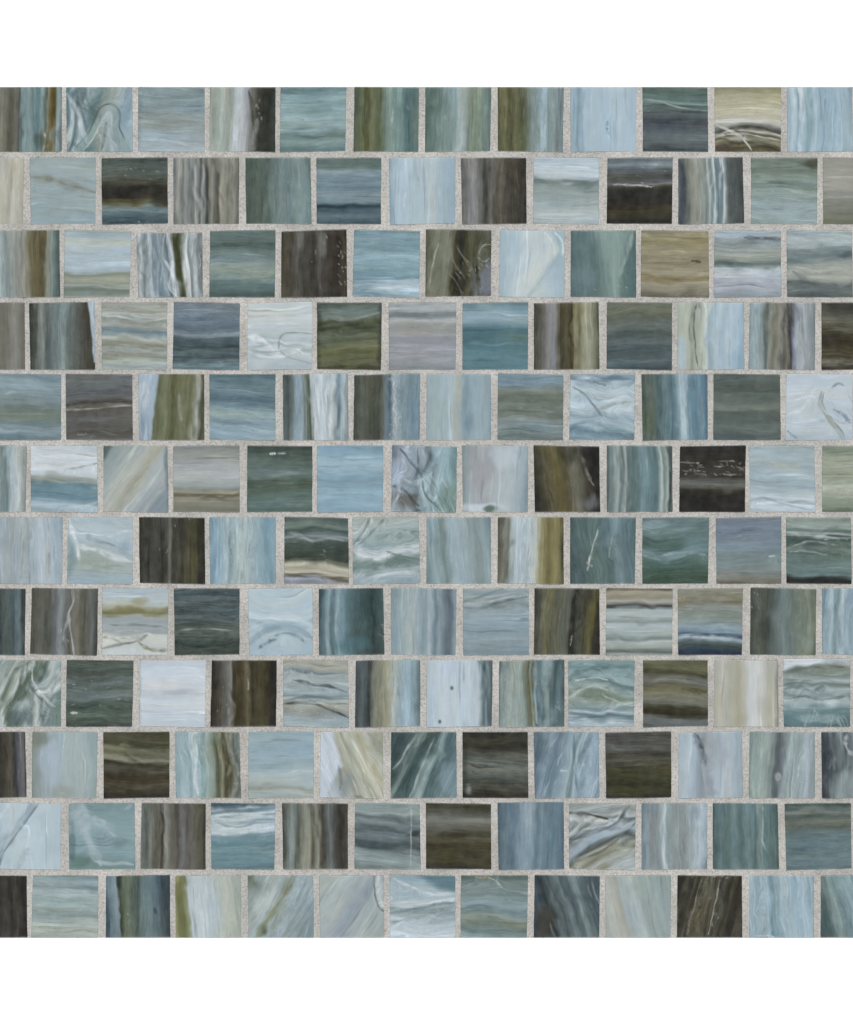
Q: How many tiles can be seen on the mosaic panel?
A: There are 150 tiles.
